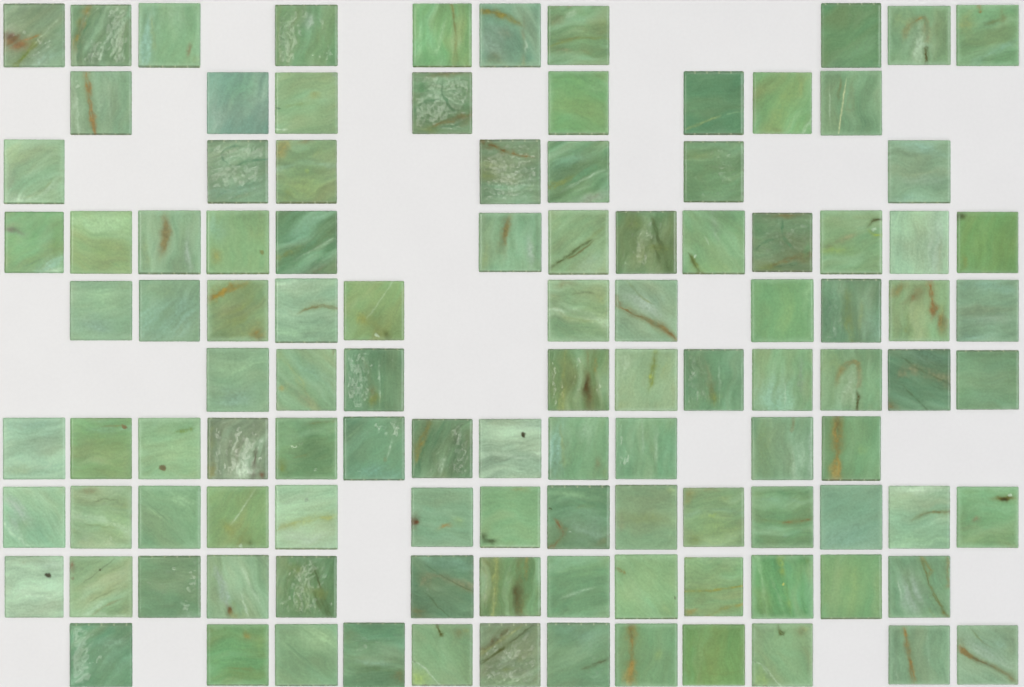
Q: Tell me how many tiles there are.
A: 110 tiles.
